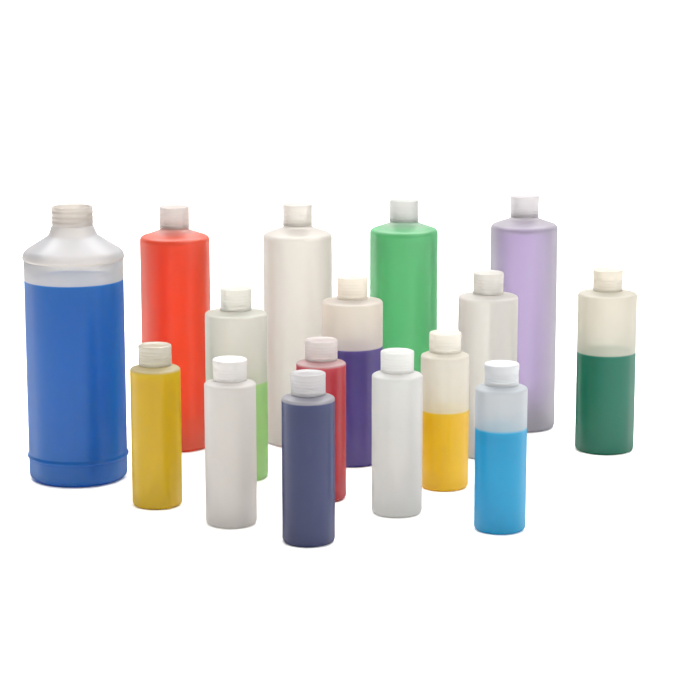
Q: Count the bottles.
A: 16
